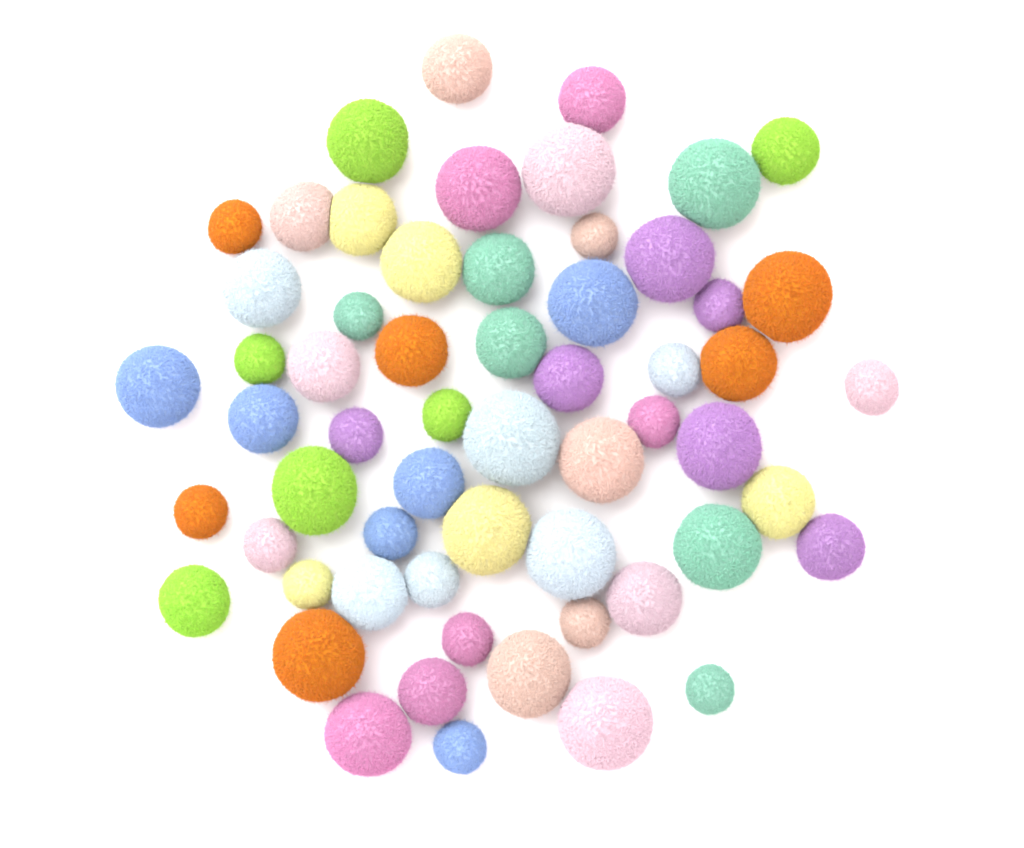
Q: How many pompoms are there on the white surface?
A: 59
